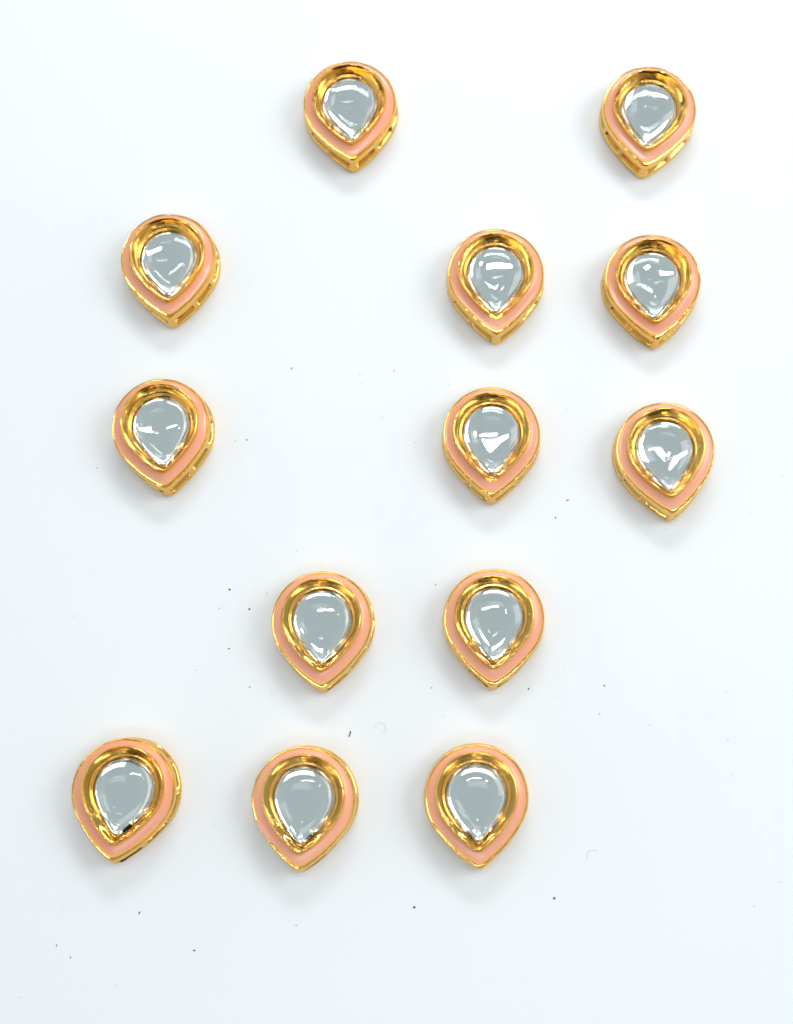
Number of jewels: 13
